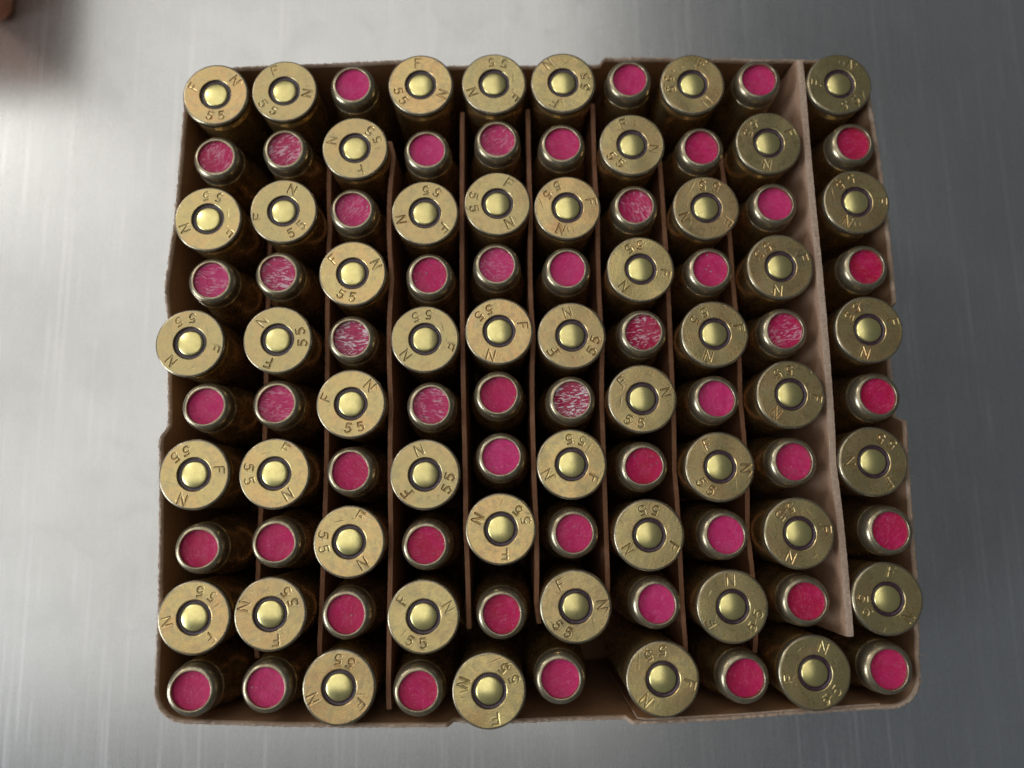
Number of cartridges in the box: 100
